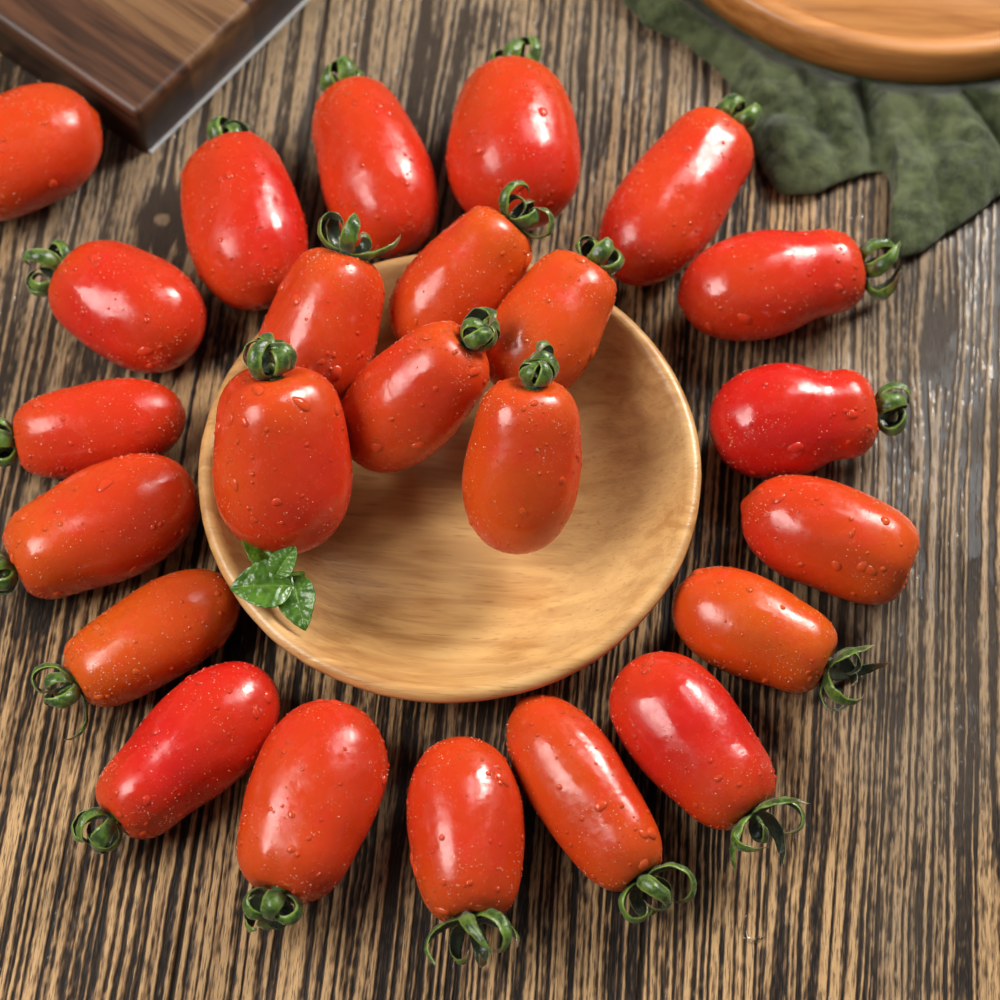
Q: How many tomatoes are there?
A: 24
